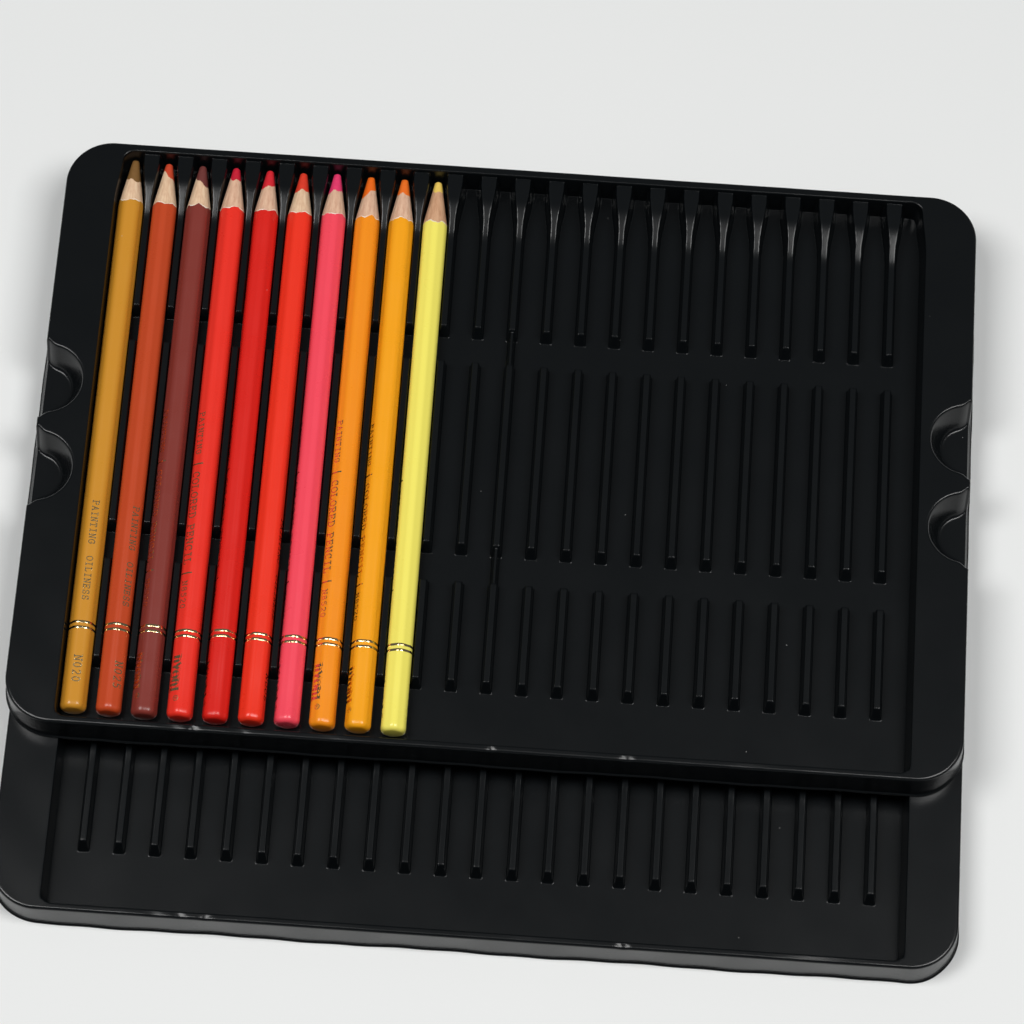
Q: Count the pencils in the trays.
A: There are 10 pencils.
